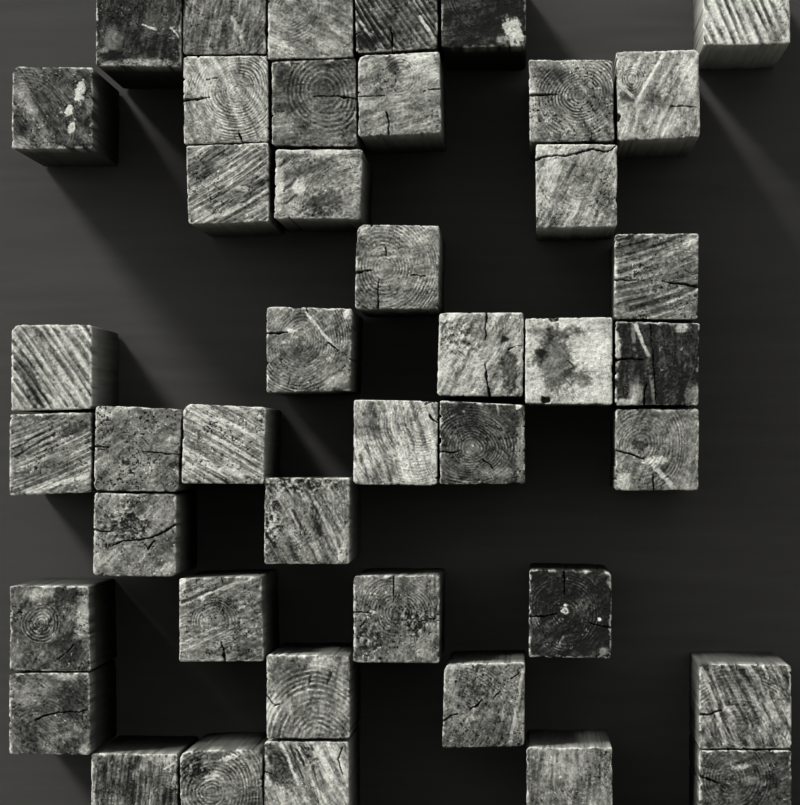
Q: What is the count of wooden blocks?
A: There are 43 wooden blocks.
